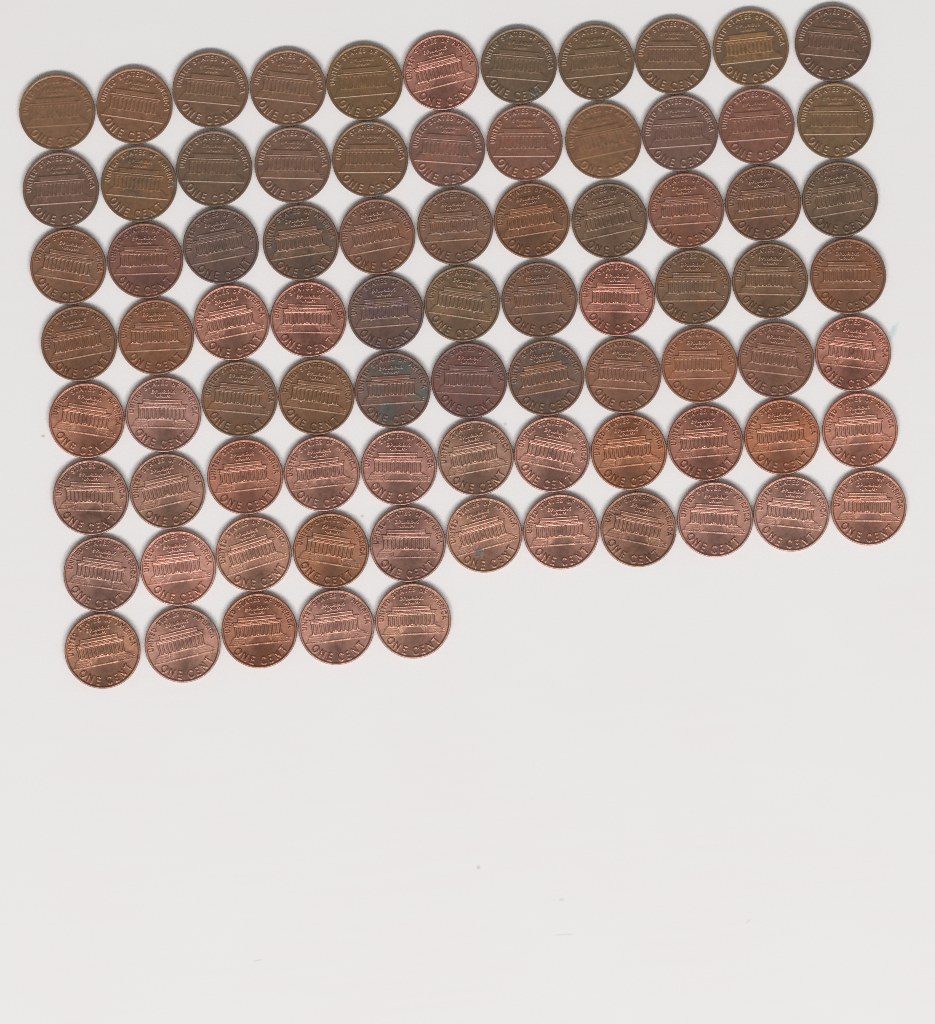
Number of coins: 82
